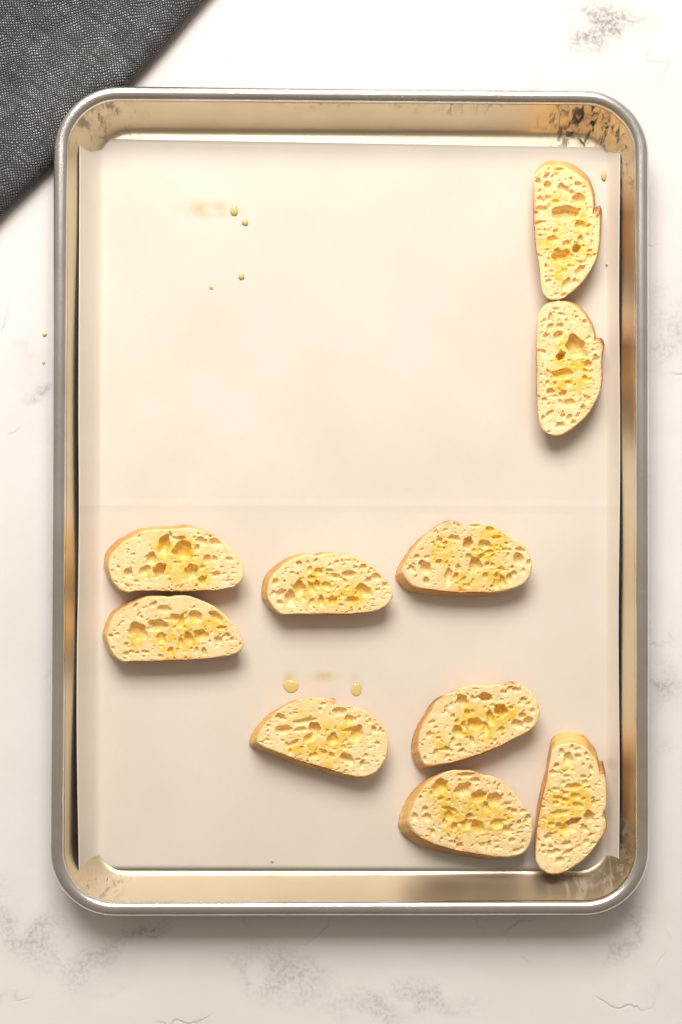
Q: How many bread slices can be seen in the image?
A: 10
